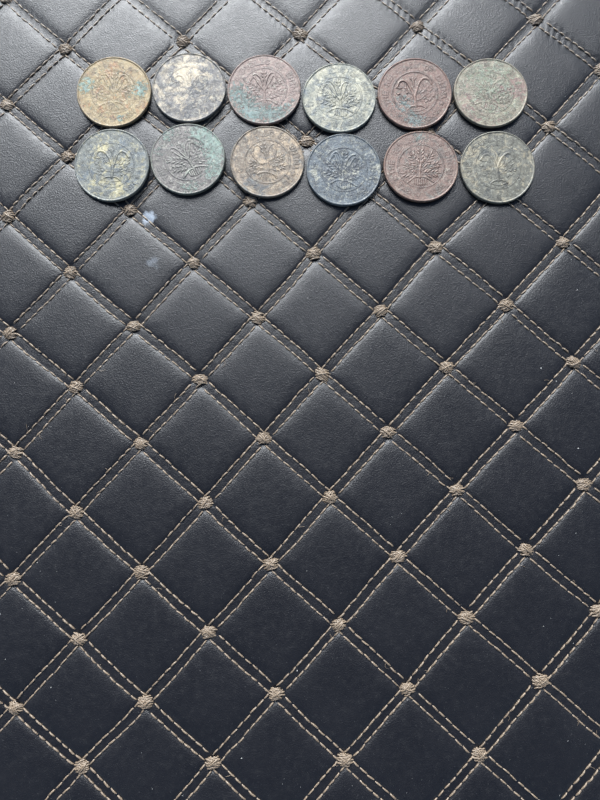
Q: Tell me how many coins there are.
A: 12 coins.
